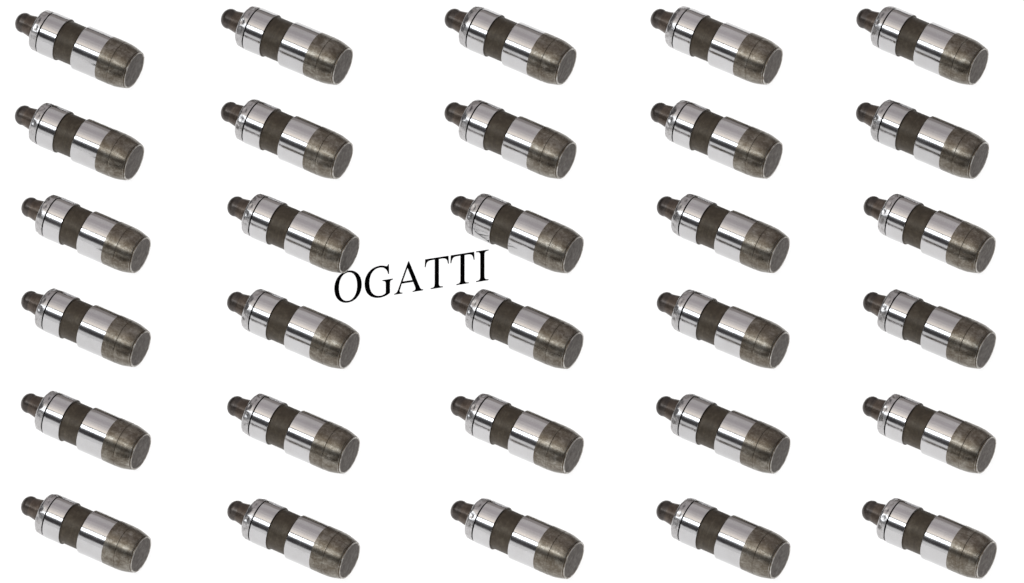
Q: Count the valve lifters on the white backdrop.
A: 30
